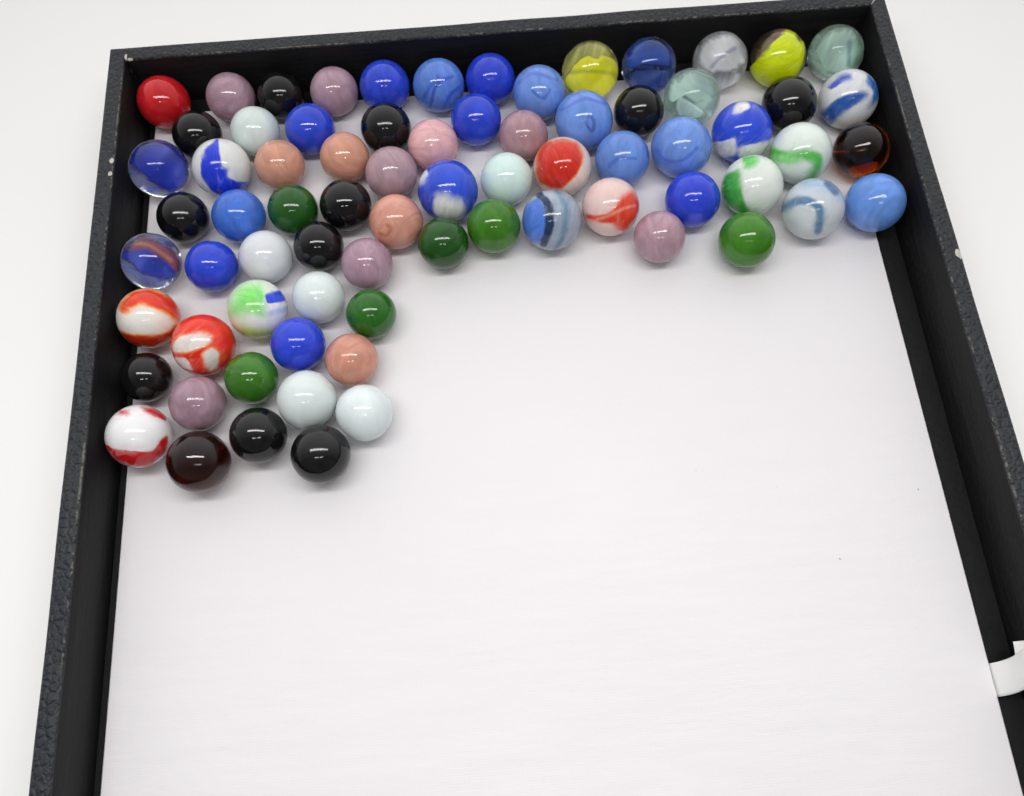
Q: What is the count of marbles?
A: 74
